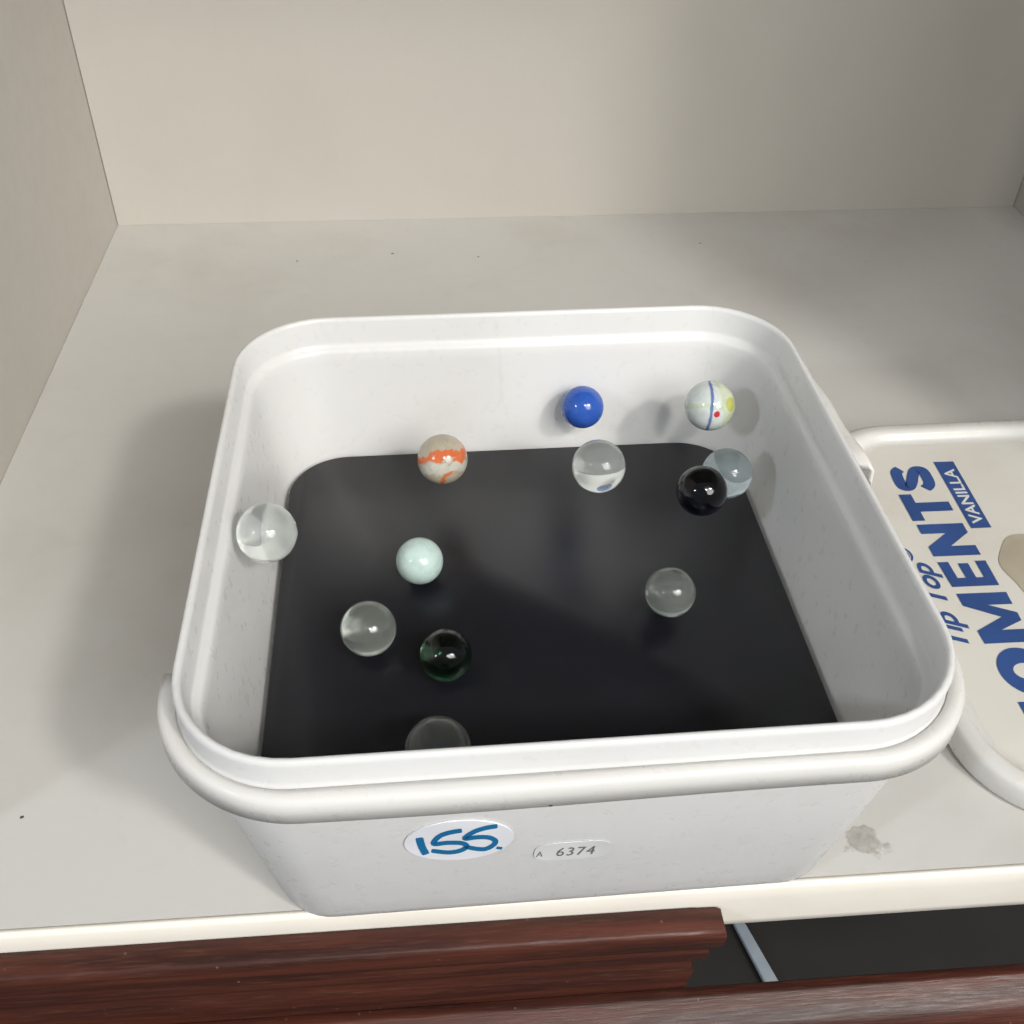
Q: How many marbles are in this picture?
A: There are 12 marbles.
